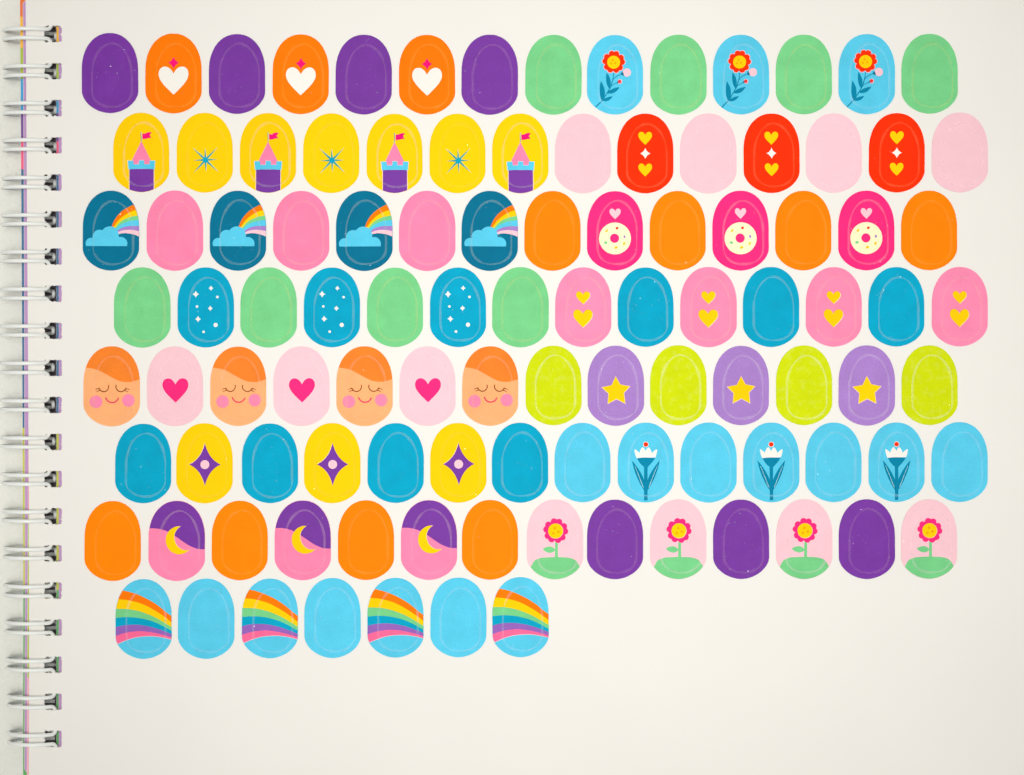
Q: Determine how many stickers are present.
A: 105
